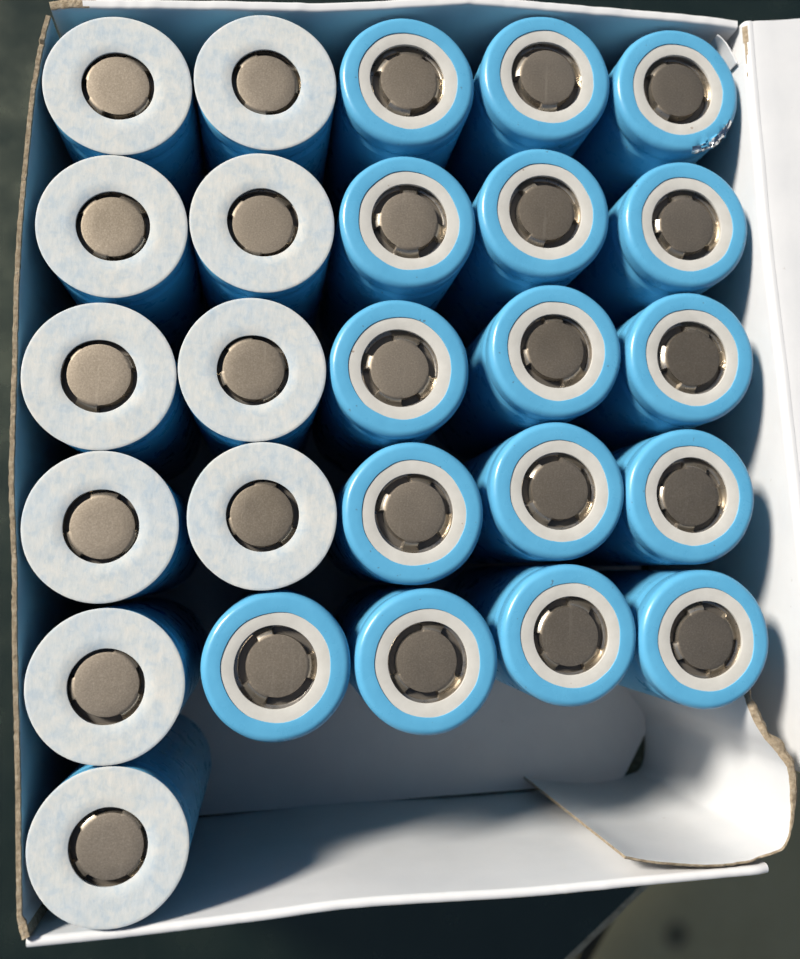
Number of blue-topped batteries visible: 16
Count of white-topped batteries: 10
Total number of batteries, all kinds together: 26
